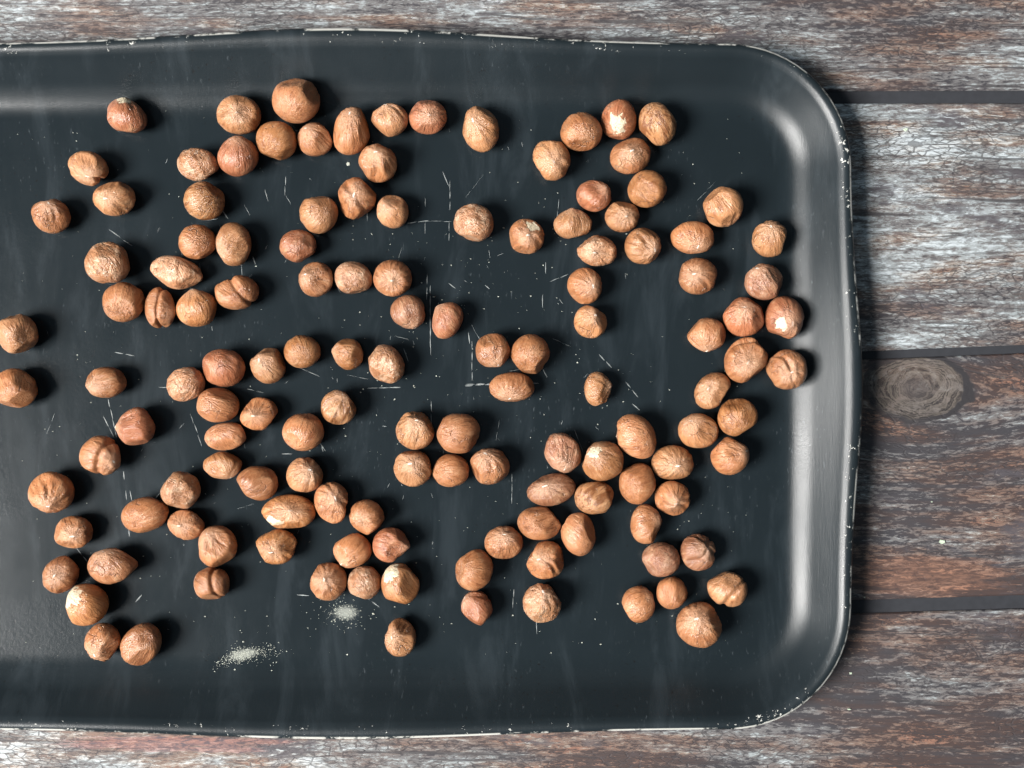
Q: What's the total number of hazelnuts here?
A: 134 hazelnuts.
